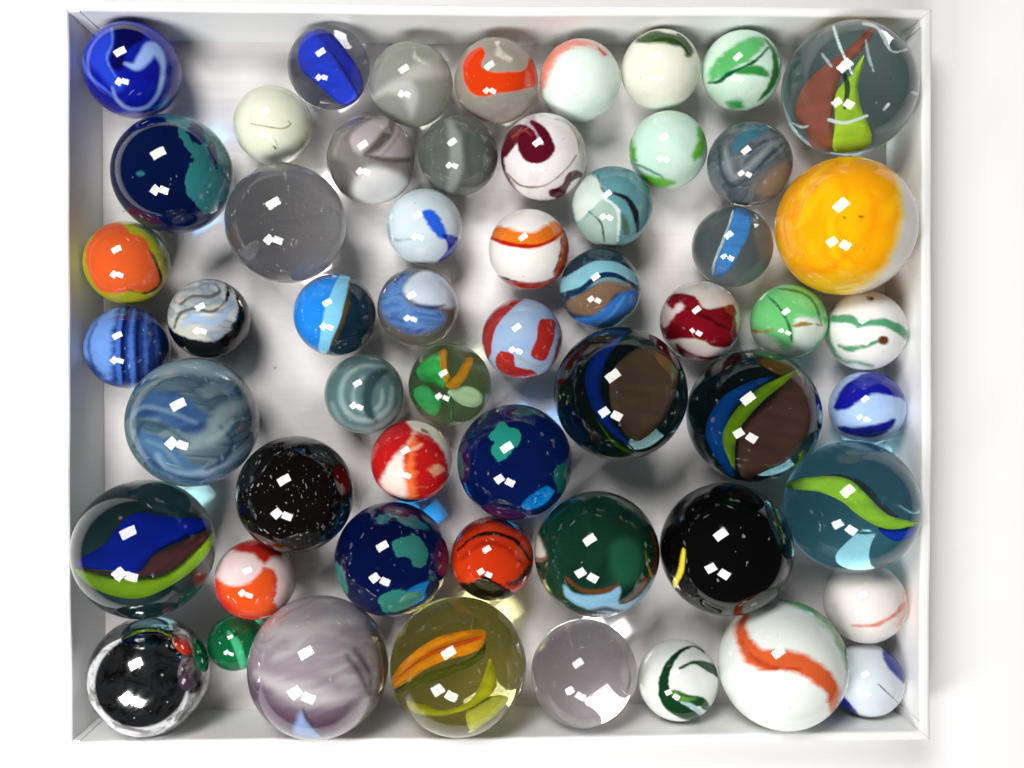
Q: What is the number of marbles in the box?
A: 56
